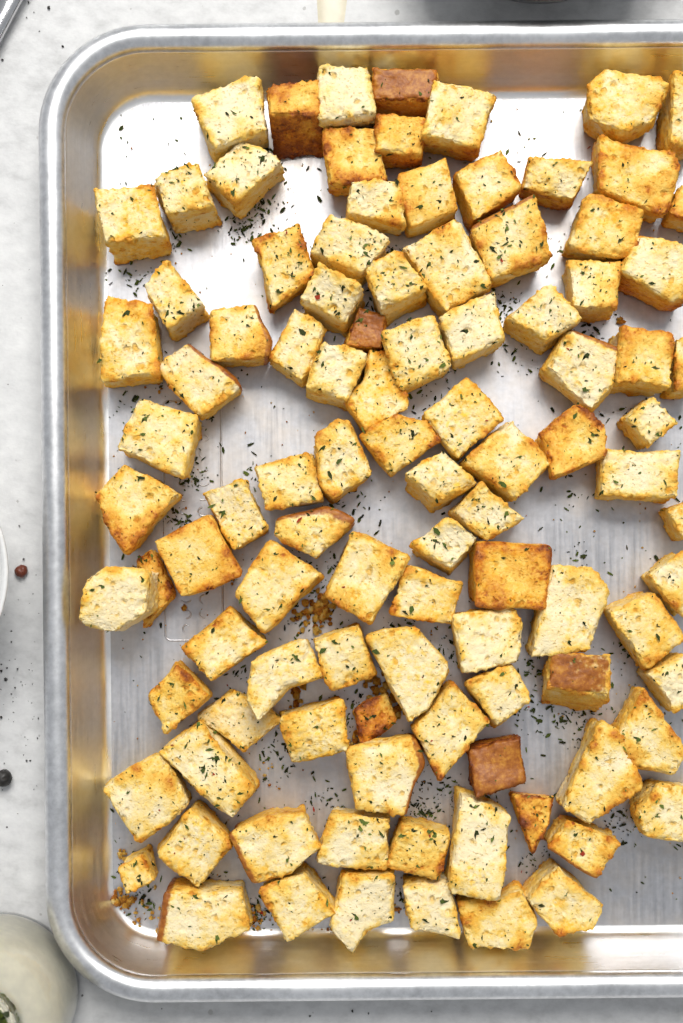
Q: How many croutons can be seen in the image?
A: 101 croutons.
